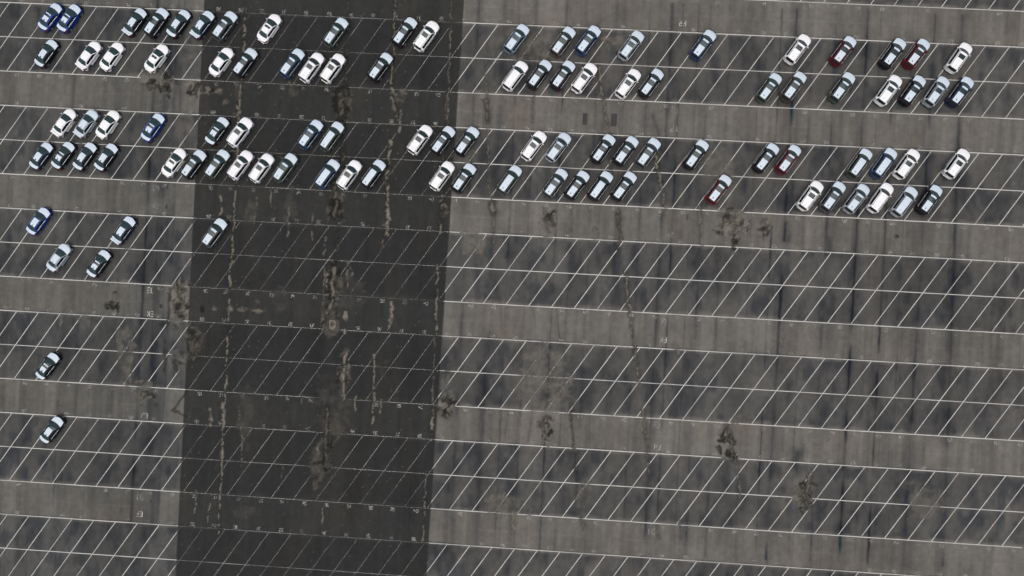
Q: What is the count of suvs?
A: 74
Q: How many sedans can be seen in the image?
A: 27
